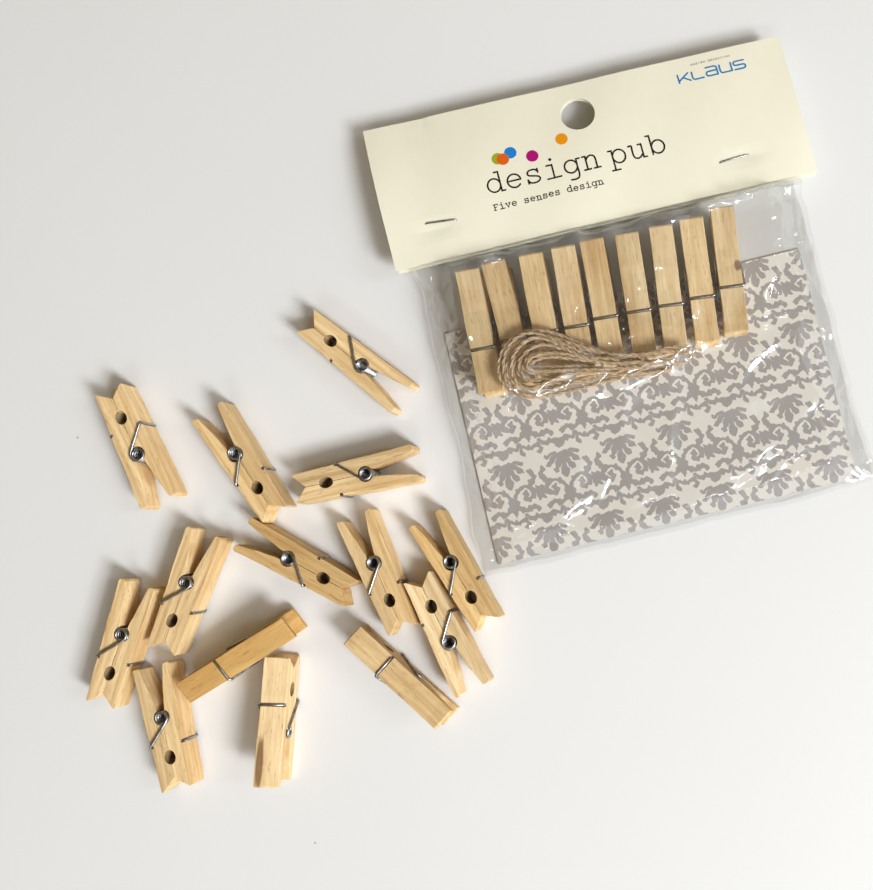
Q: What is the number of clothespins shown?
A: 23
